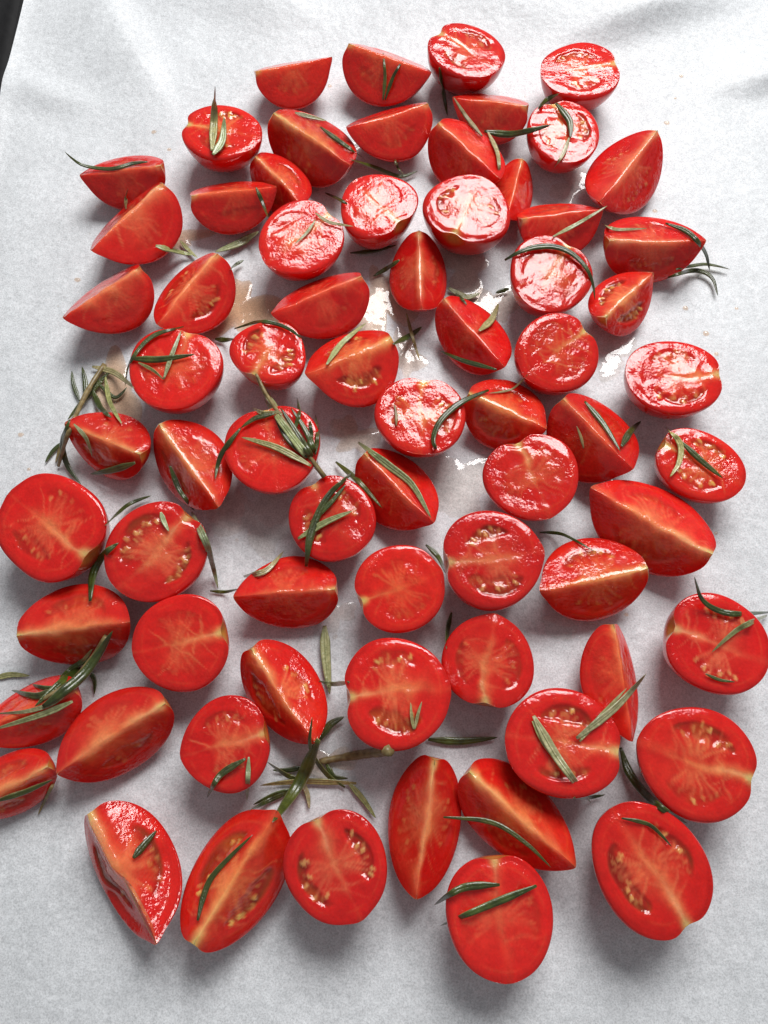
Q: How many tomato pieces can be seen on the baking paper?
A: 70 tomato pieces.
